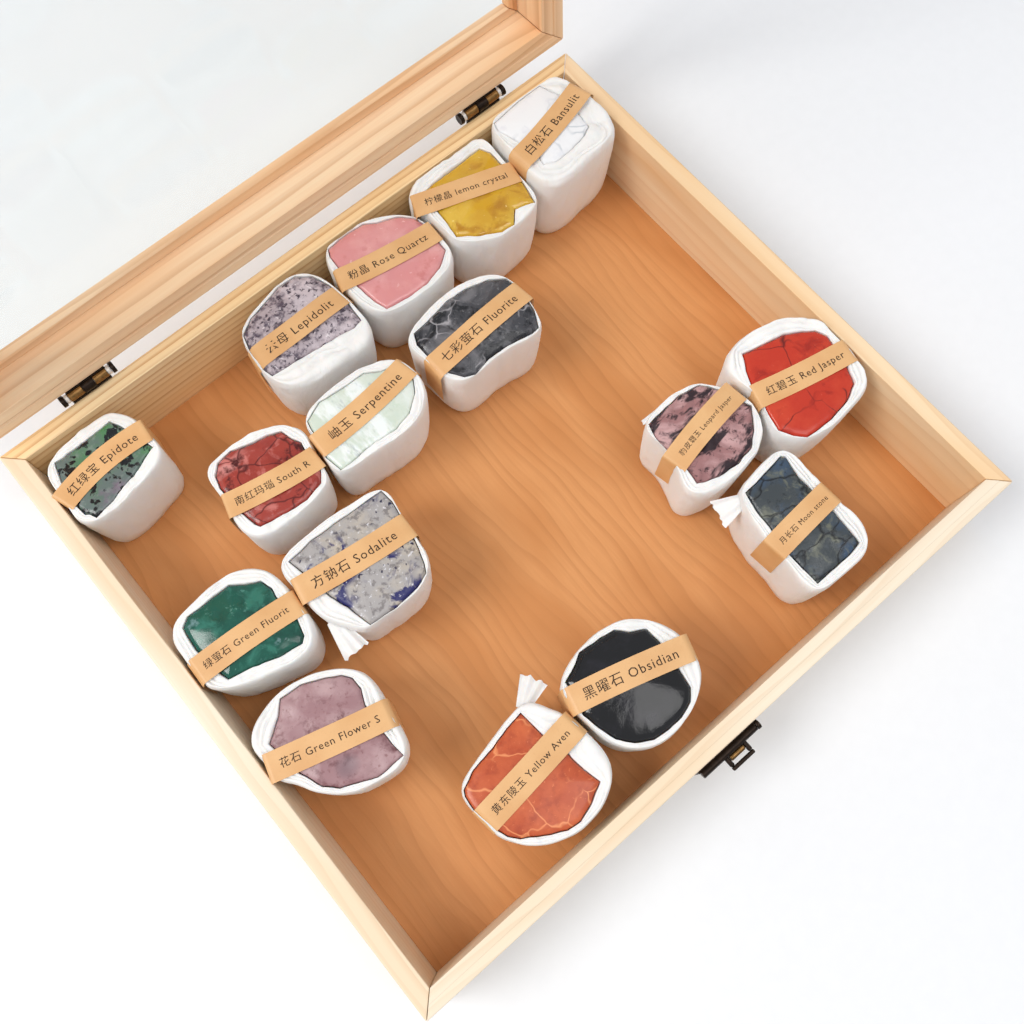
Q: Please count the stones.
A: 16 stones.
